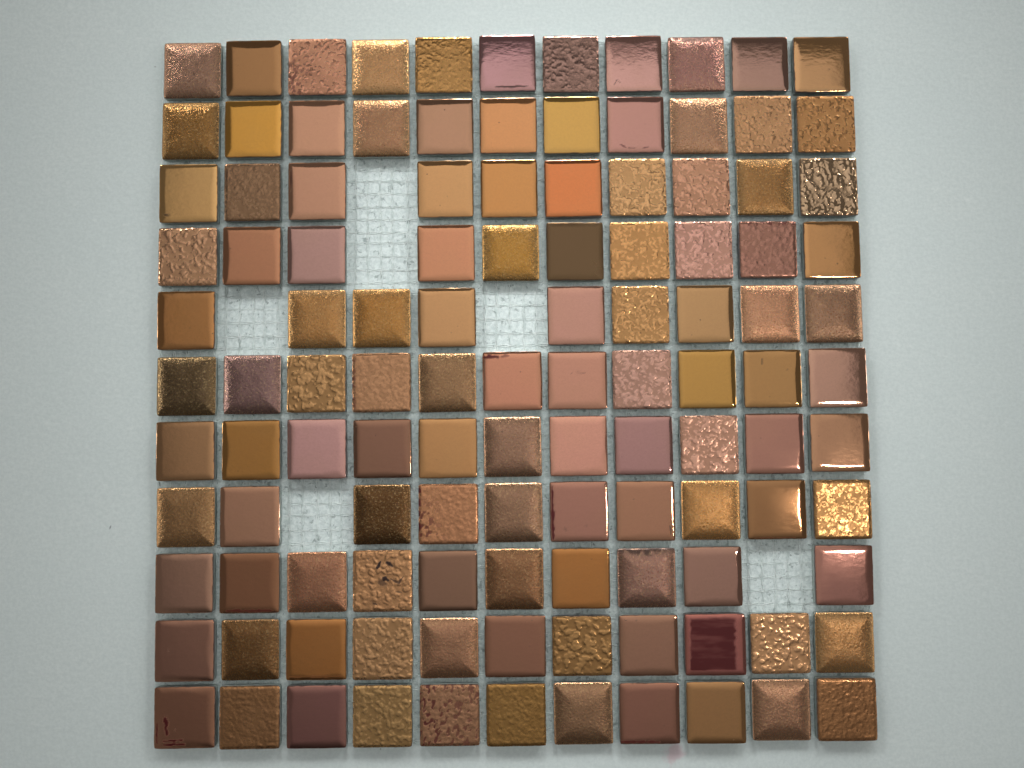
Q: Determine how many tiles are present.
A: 115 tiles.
